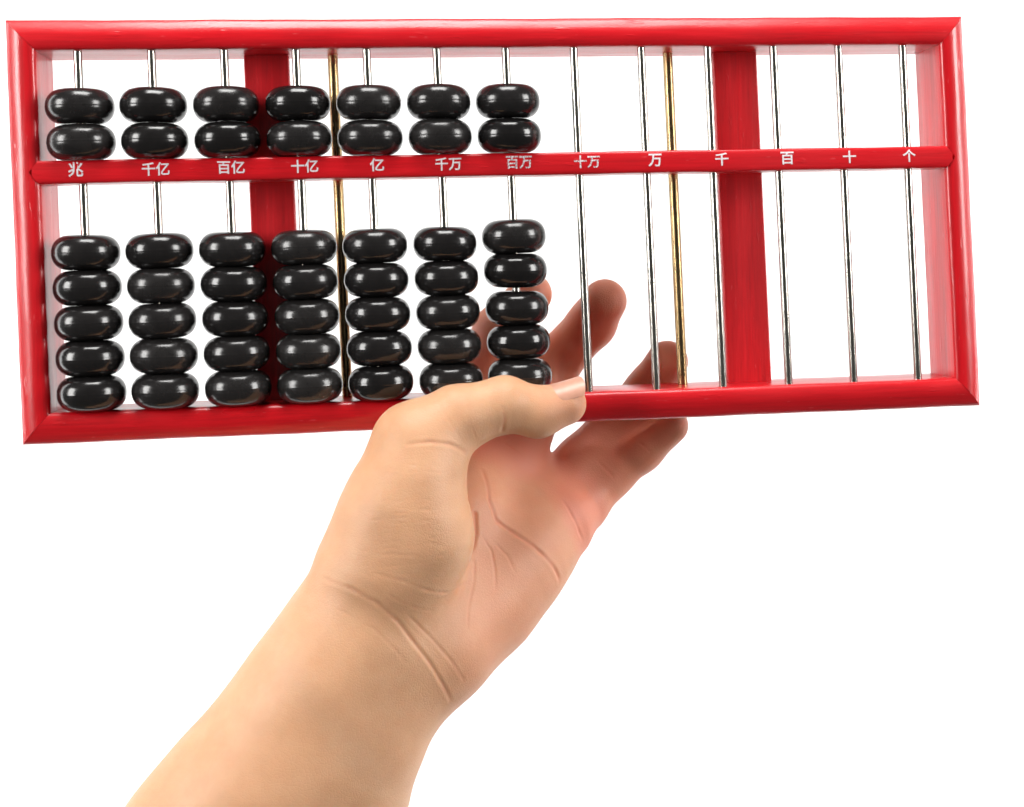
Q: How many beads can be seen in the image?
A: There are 49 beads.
